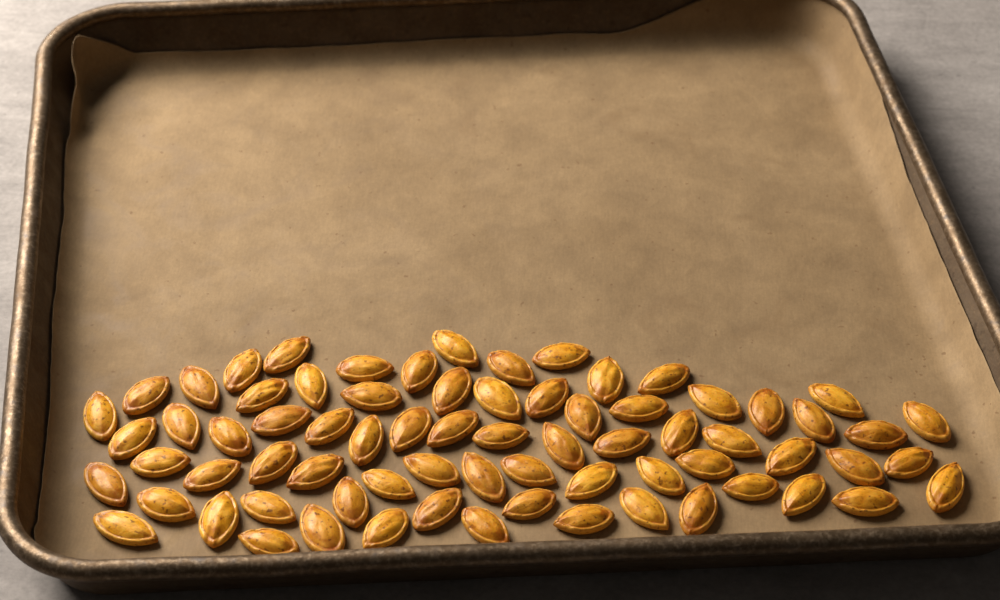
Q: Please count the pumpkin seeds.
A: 72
